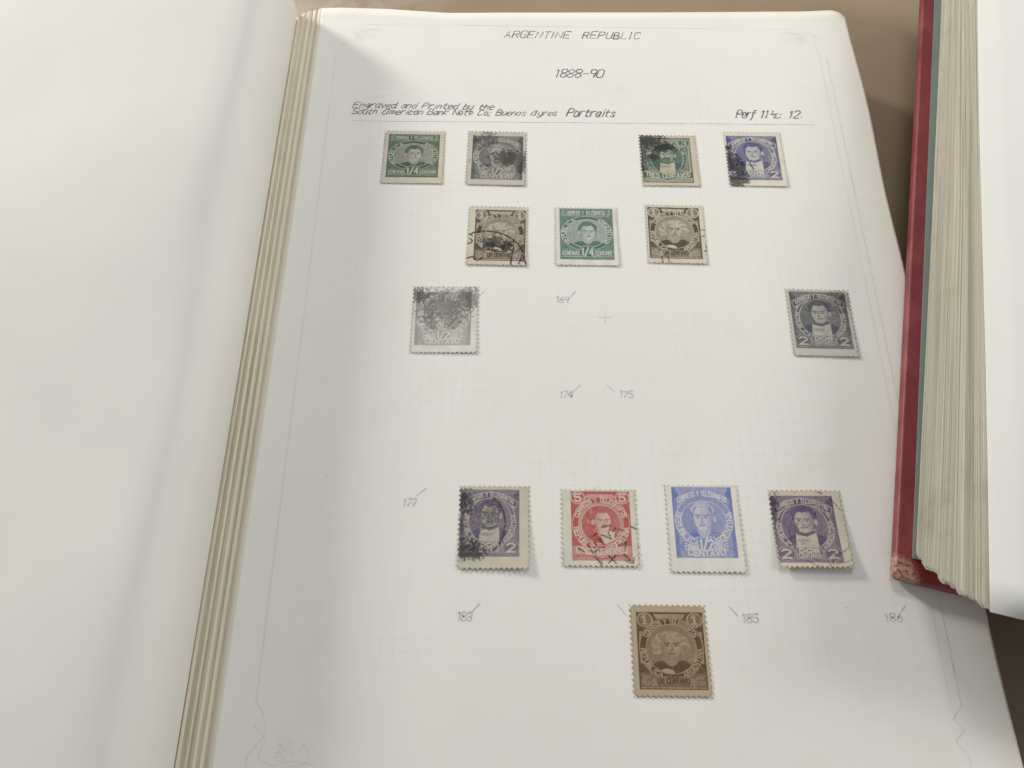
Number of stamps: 14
